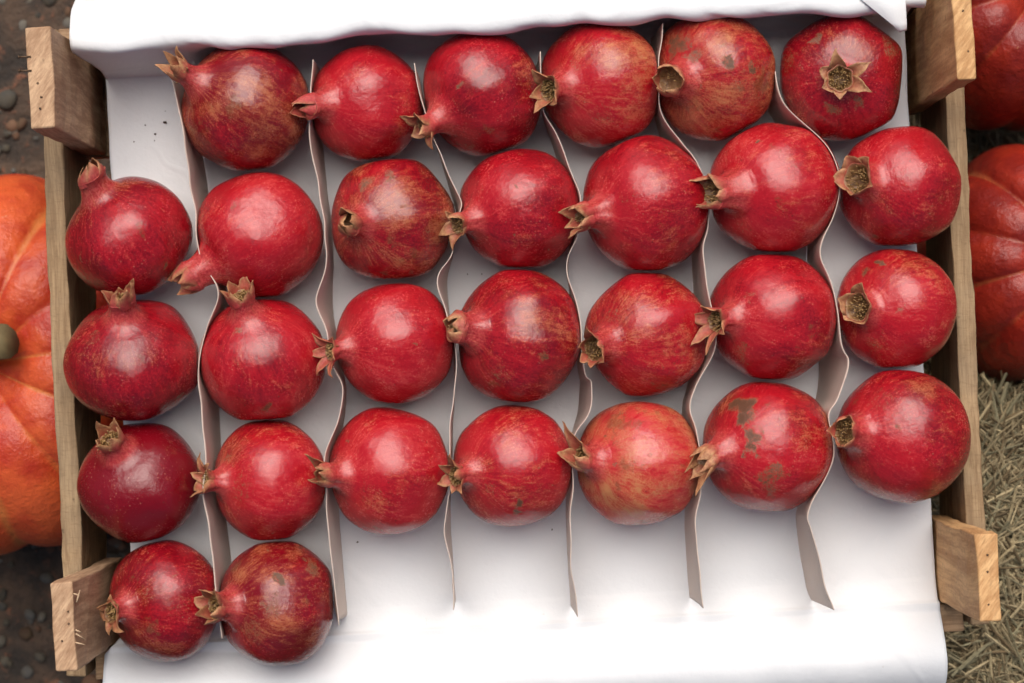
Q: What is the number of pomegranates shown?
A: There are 29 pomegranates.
